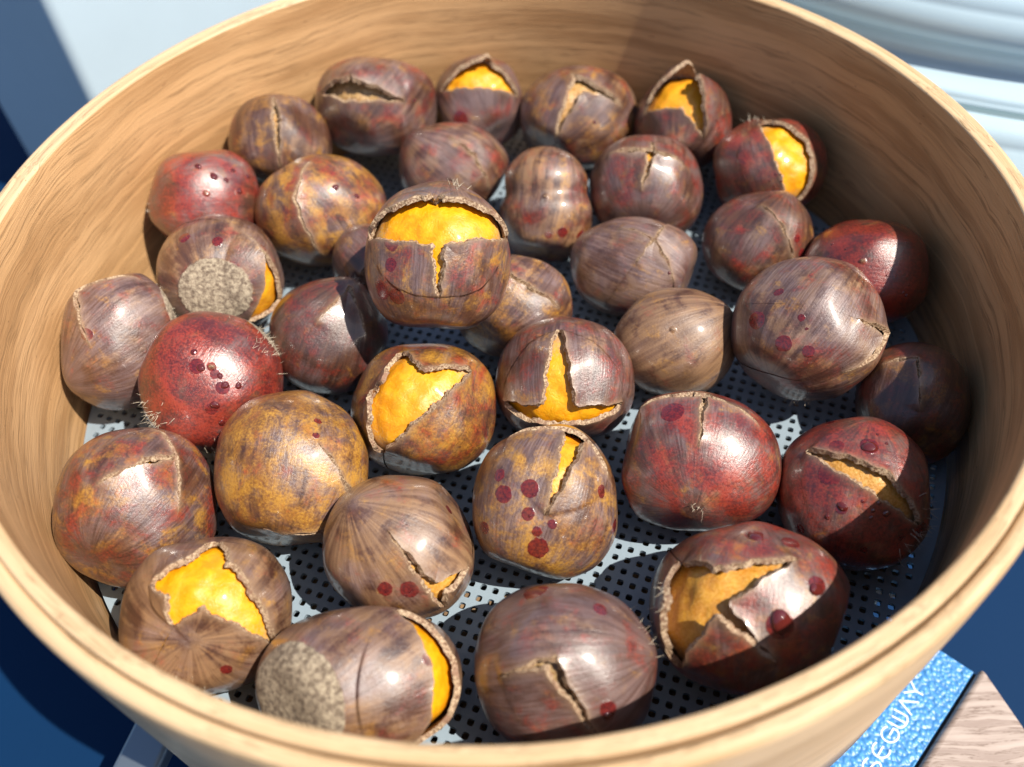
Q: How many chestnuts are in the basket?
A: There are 36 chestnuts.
